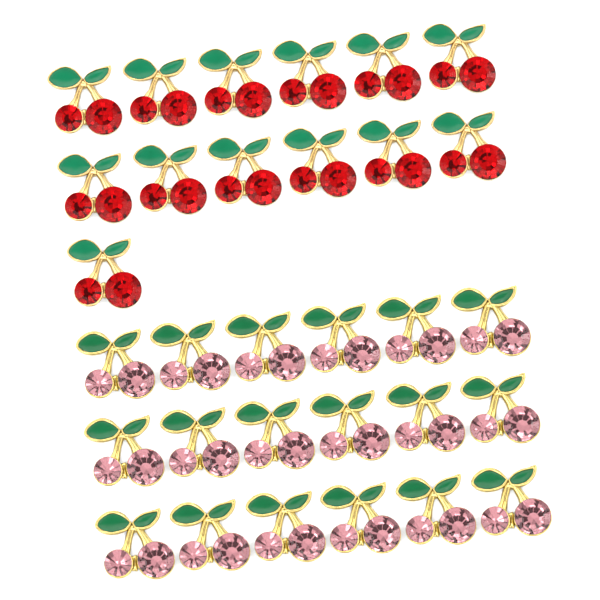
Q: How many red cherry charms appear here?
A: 13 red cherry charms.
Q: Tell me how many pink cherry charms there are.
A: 18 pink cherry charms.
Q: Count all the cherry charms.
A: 31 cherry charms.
